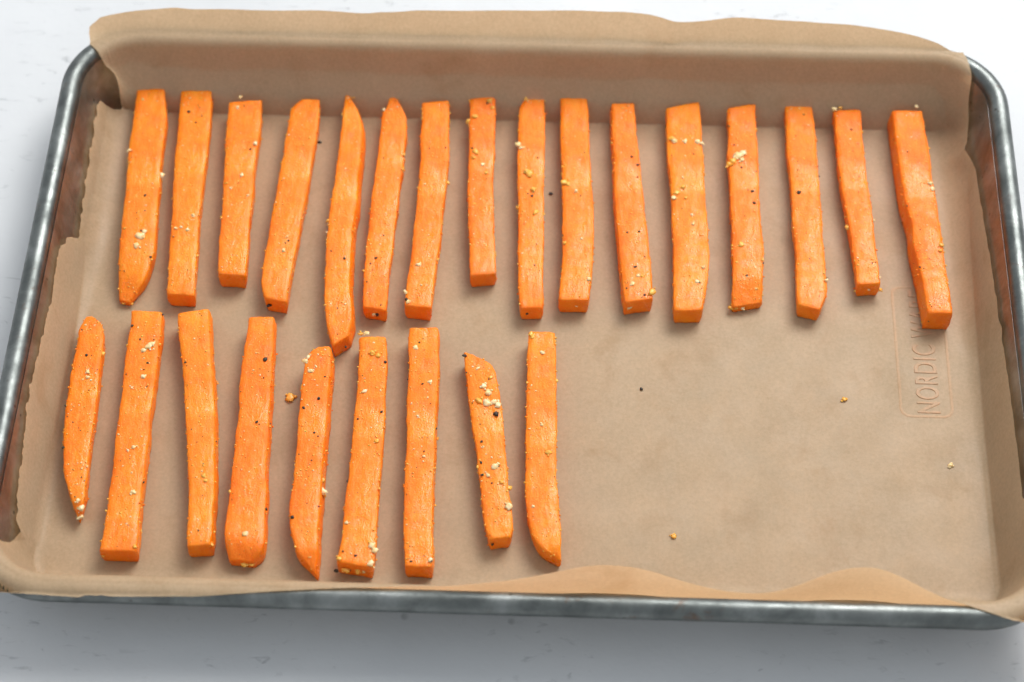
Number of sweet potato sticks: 25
